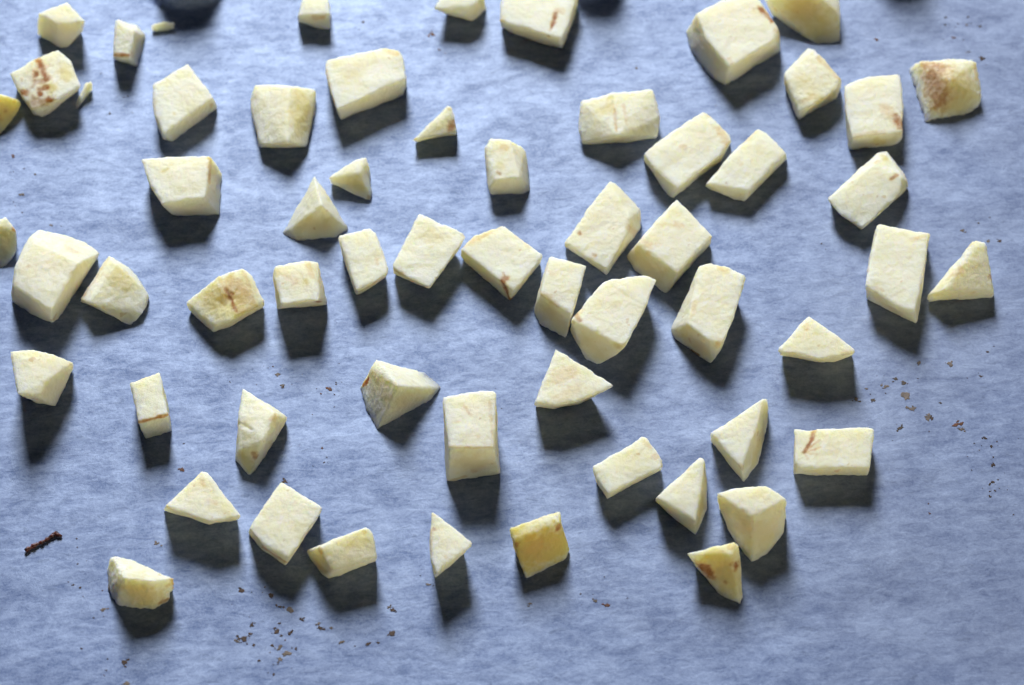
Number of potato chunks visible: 60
